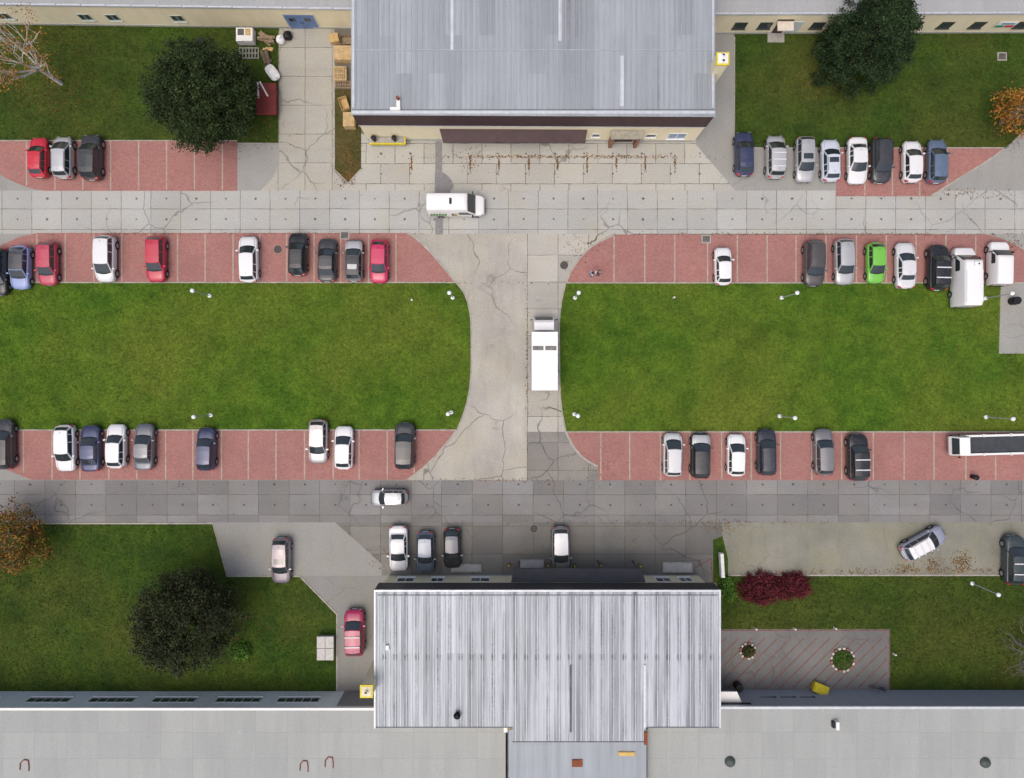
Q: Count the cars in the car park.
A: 51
